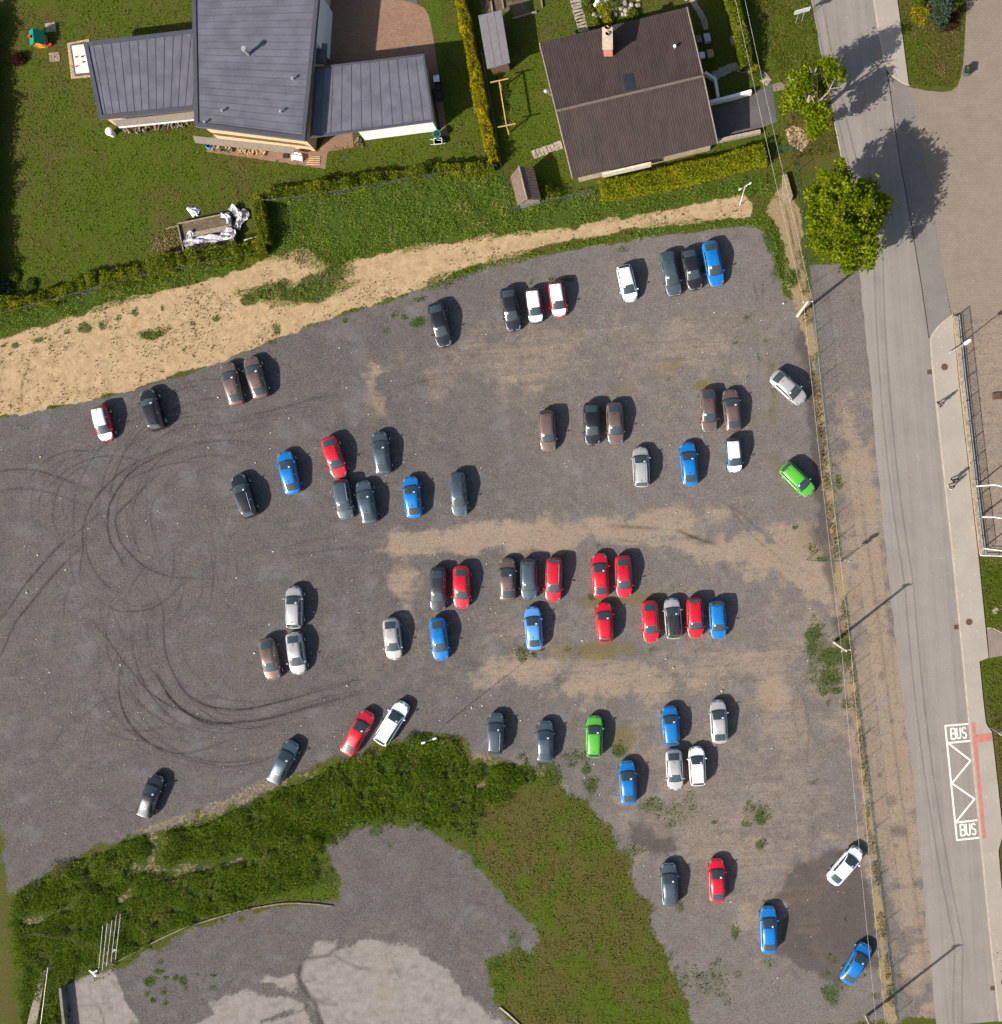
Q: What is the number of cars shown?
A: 65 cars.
